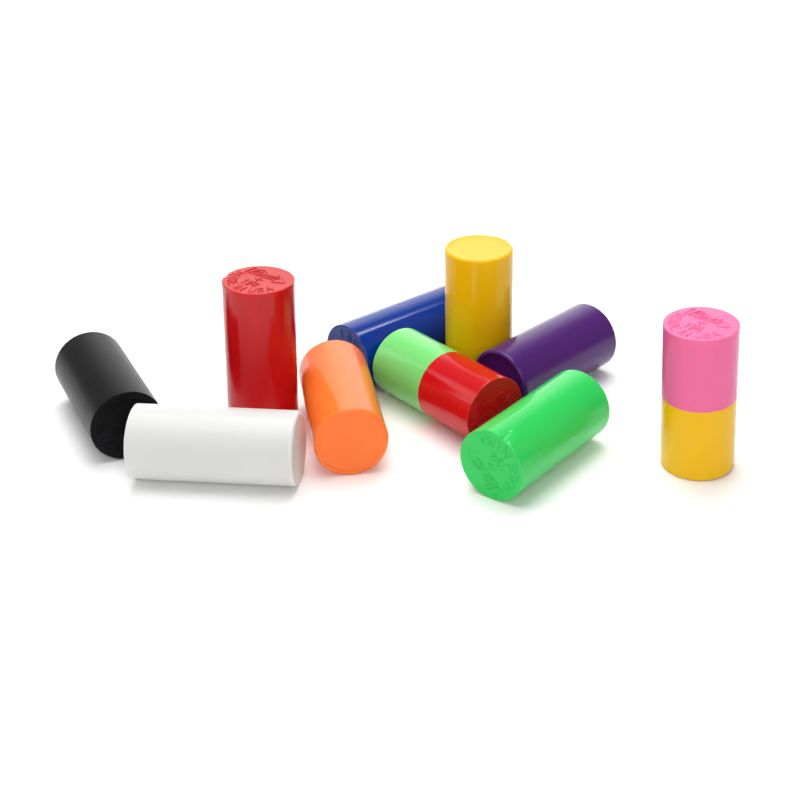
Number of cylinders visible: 10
